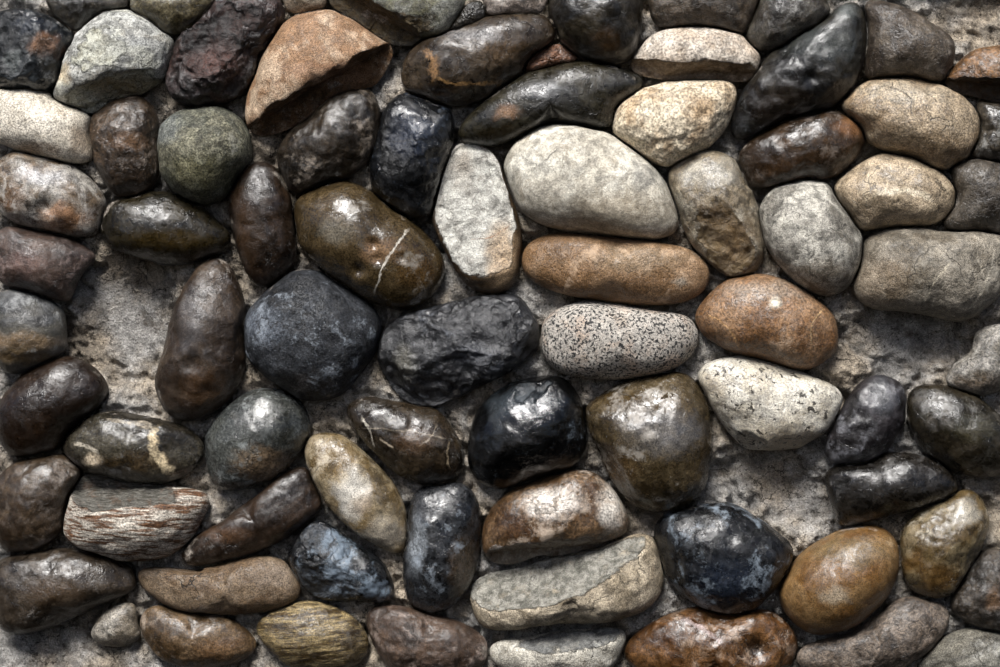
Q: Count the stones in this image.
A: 81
